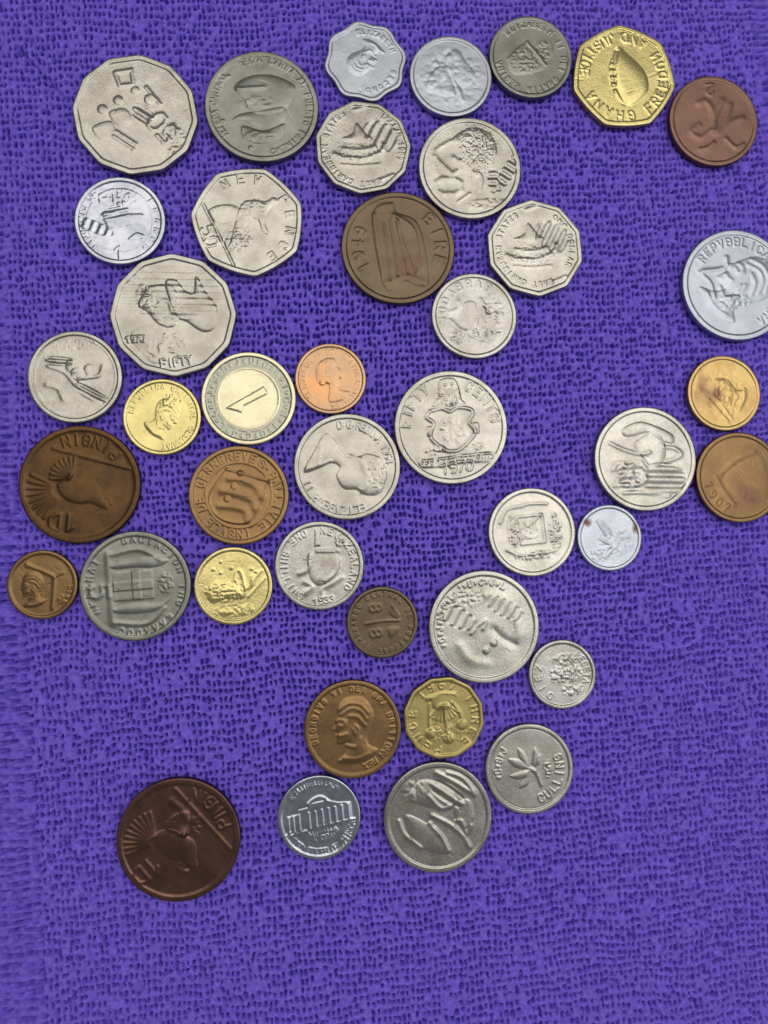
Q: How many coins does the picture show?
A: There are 42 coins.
